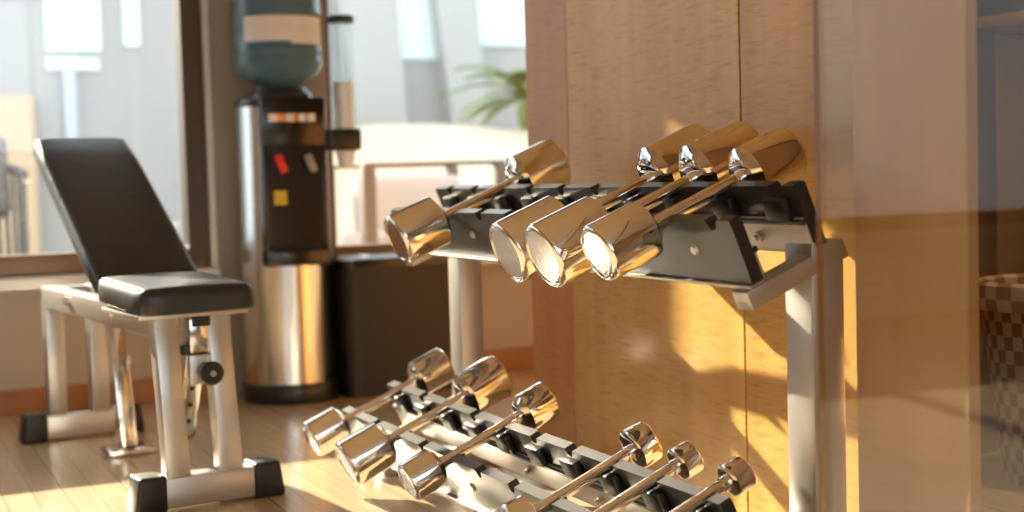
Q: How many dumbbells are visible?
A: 10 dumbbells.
